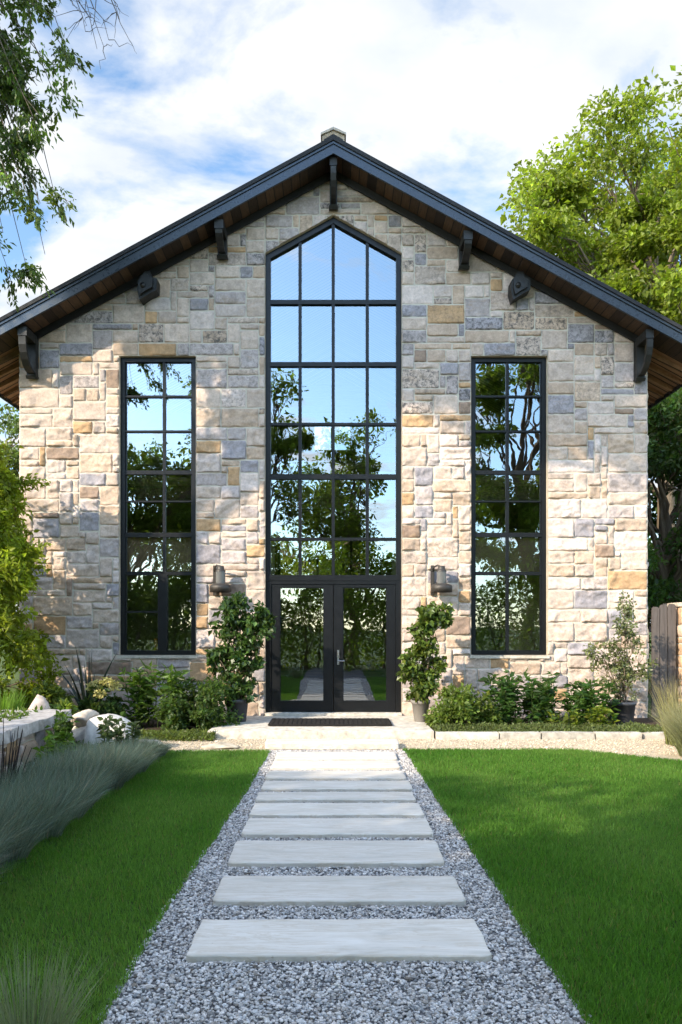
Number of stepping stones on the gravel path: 11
